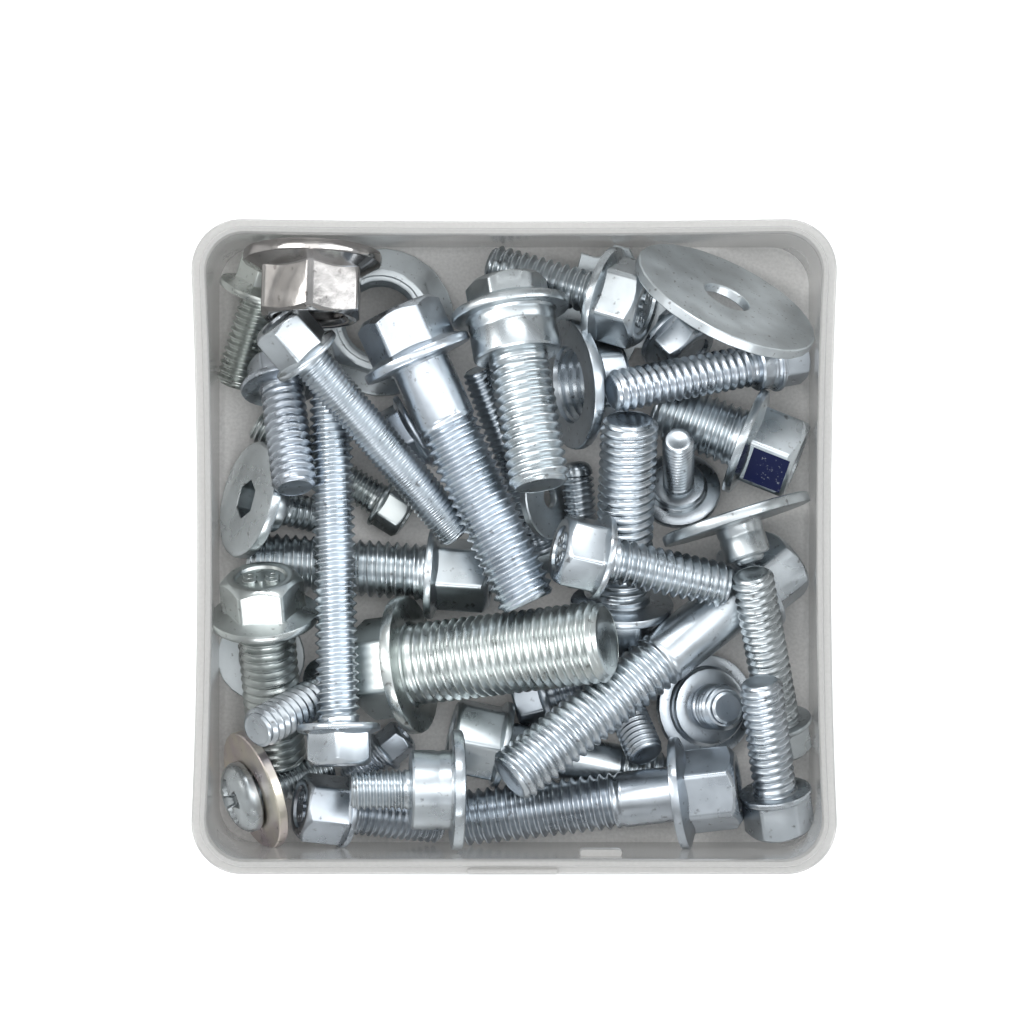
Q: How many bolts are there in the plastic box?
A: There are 35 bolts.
